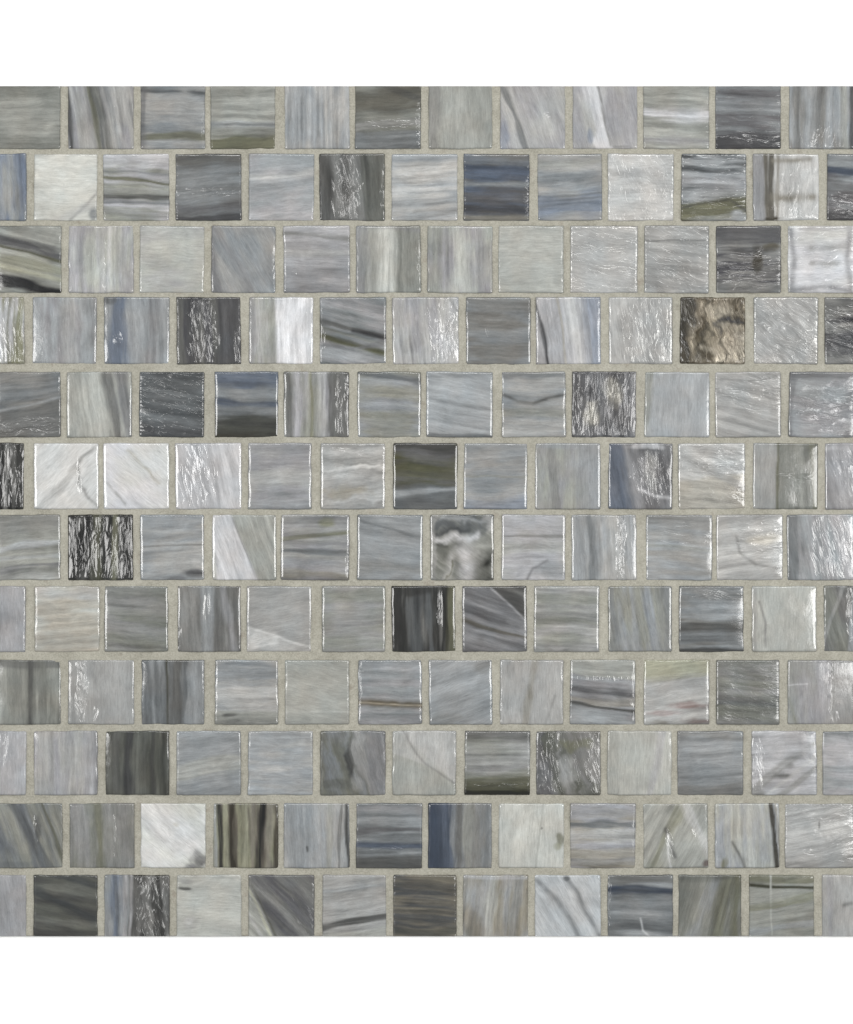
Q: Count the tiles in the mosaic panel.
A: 150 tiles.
